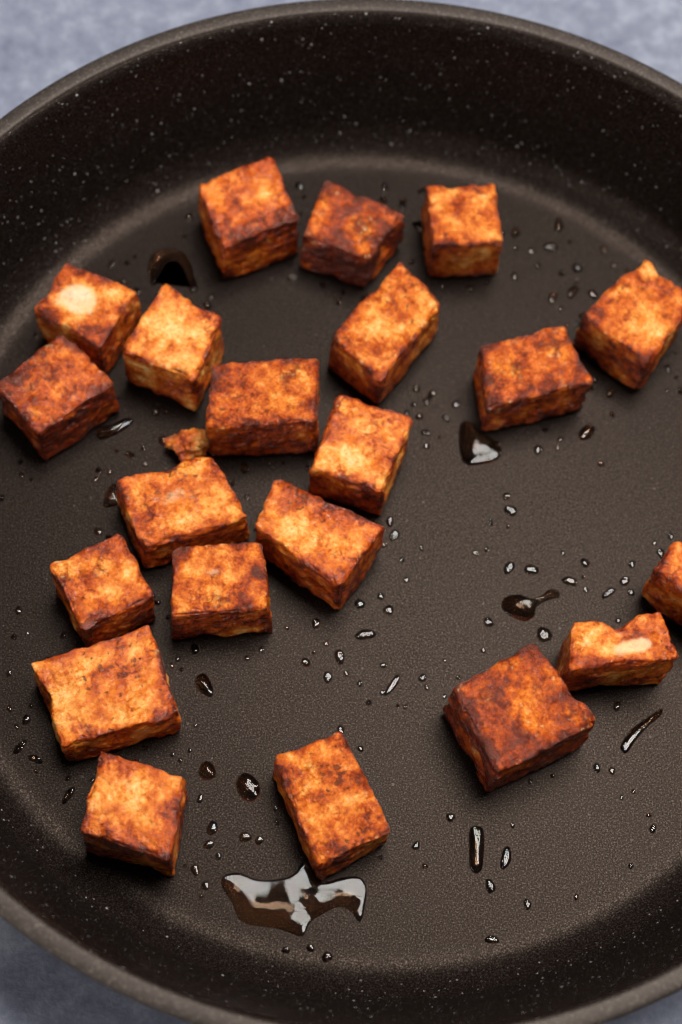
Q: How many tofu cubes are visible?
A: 21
